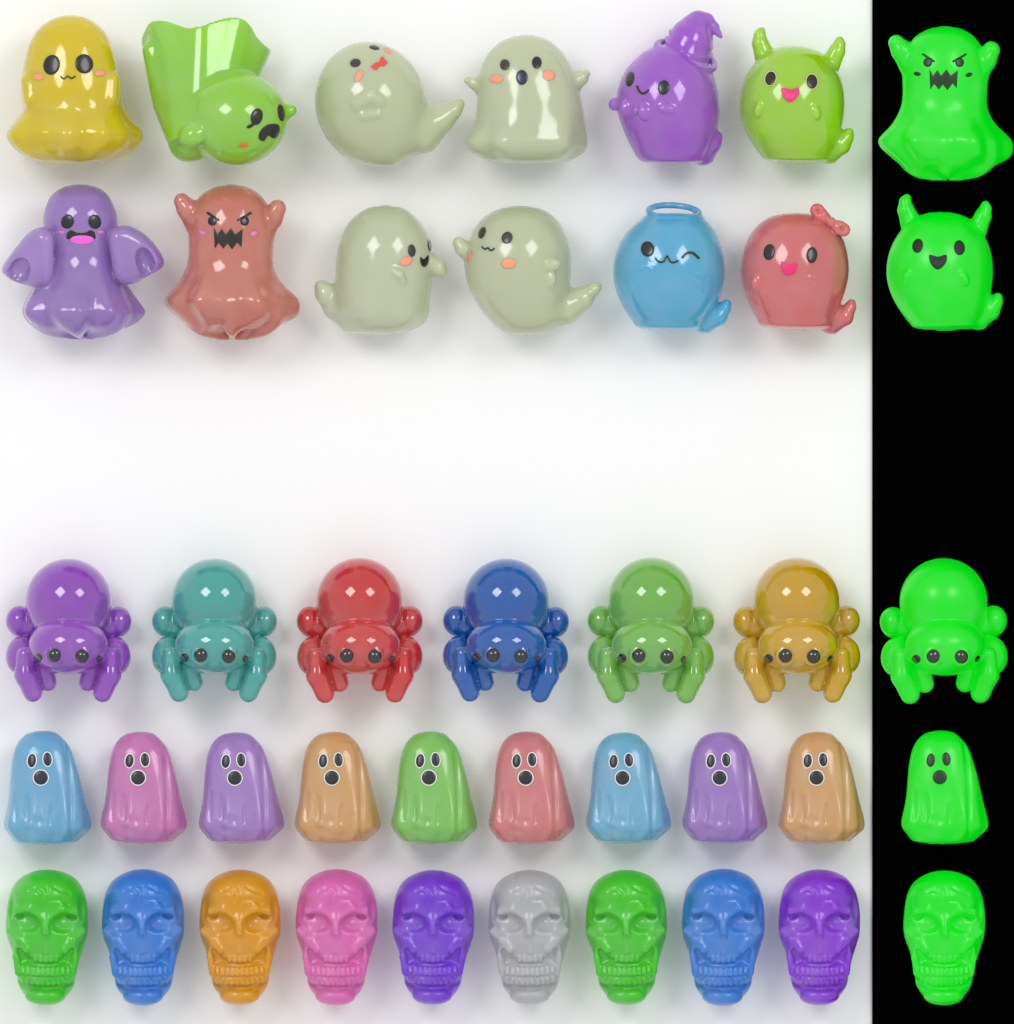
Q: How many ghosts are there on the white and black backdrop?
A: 24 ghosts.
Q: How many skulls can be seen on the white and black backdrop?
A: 10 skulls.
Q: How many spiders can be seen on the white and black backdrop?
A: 7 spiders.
